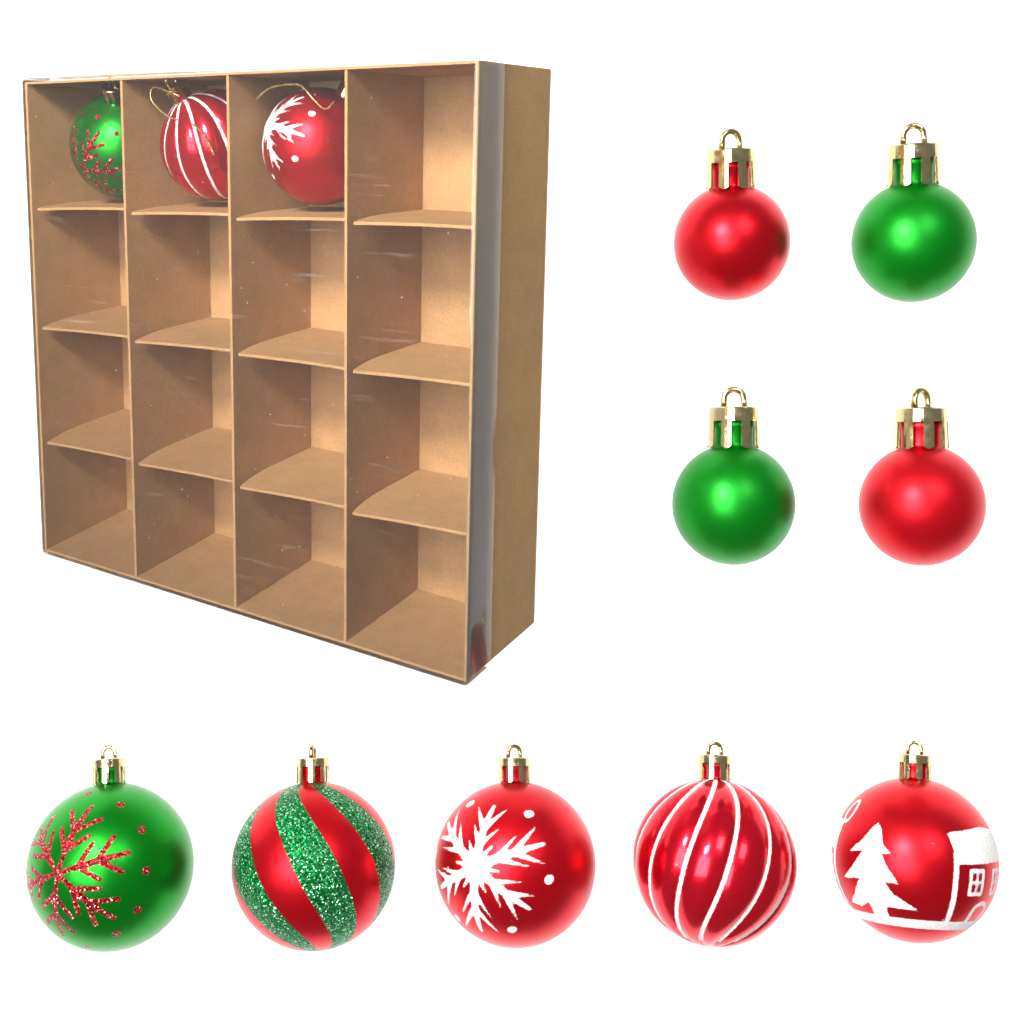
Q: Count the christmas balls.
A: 12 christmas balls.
